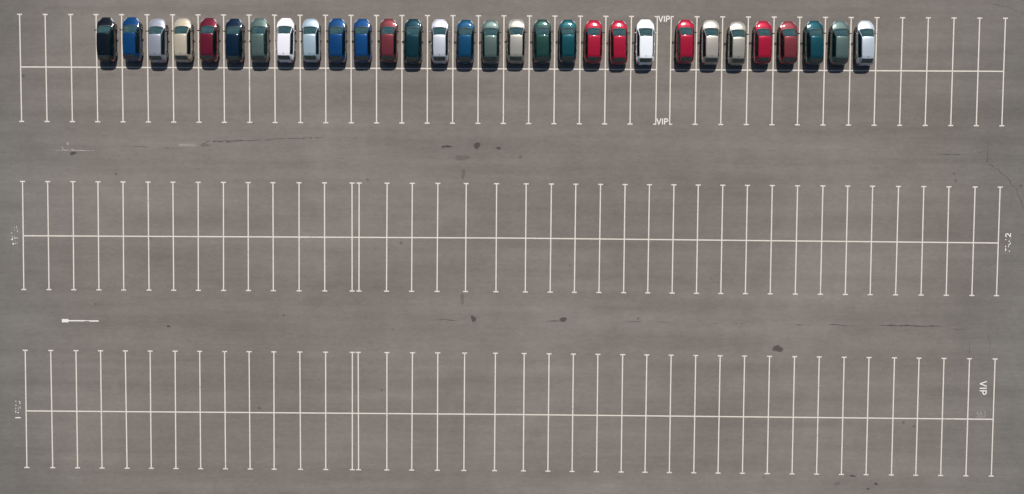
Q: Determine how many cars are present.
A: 30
